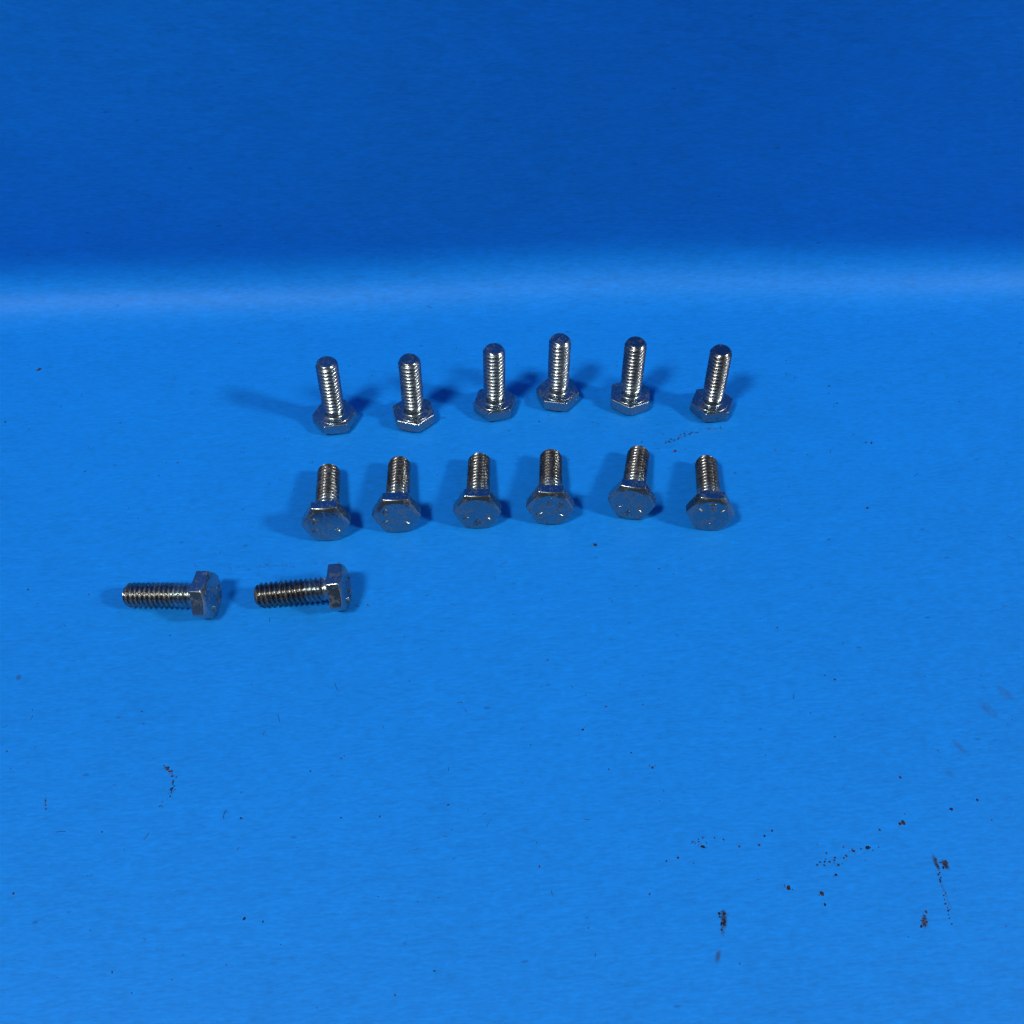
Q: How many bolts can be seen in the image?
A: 14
